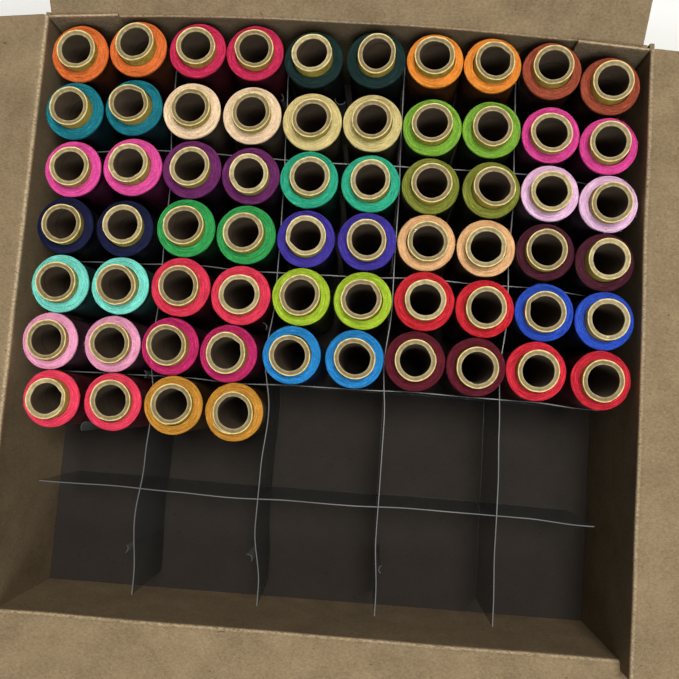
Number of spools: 64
